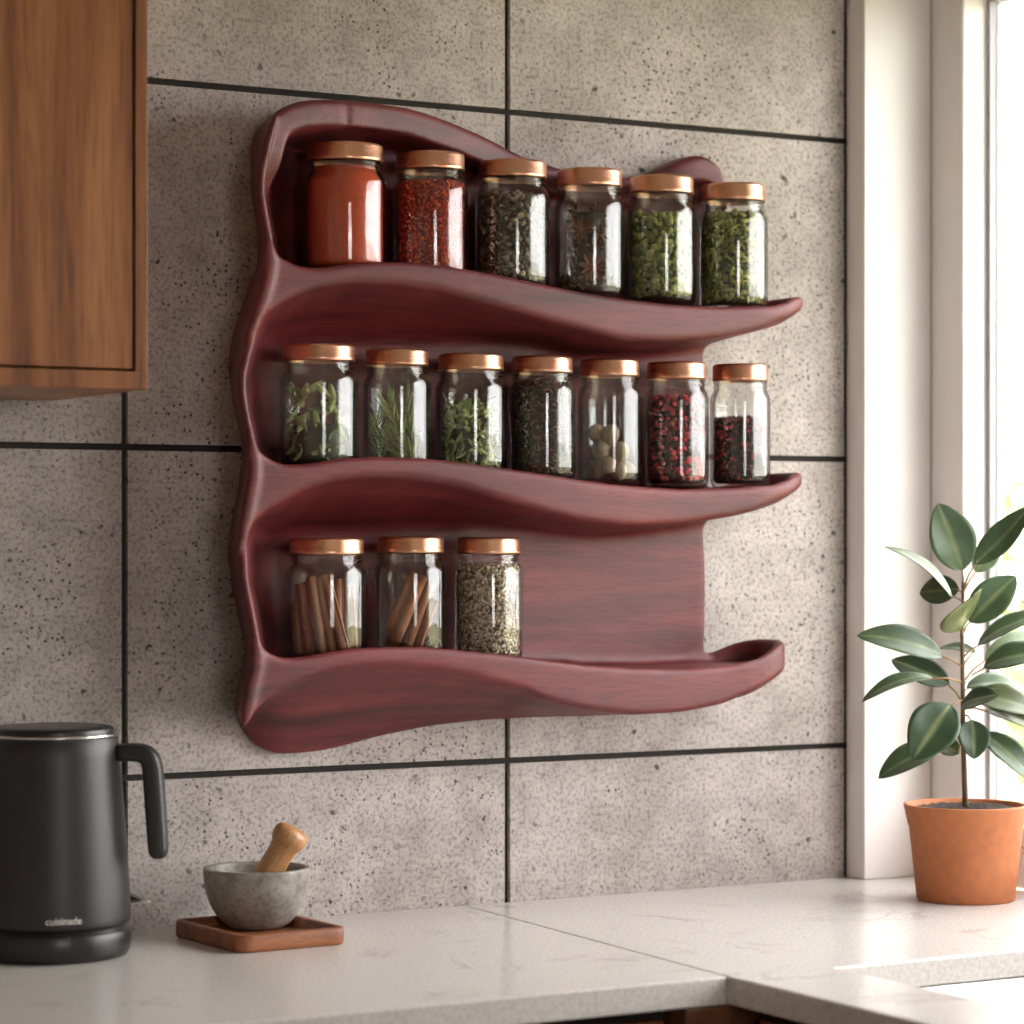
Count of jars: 16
